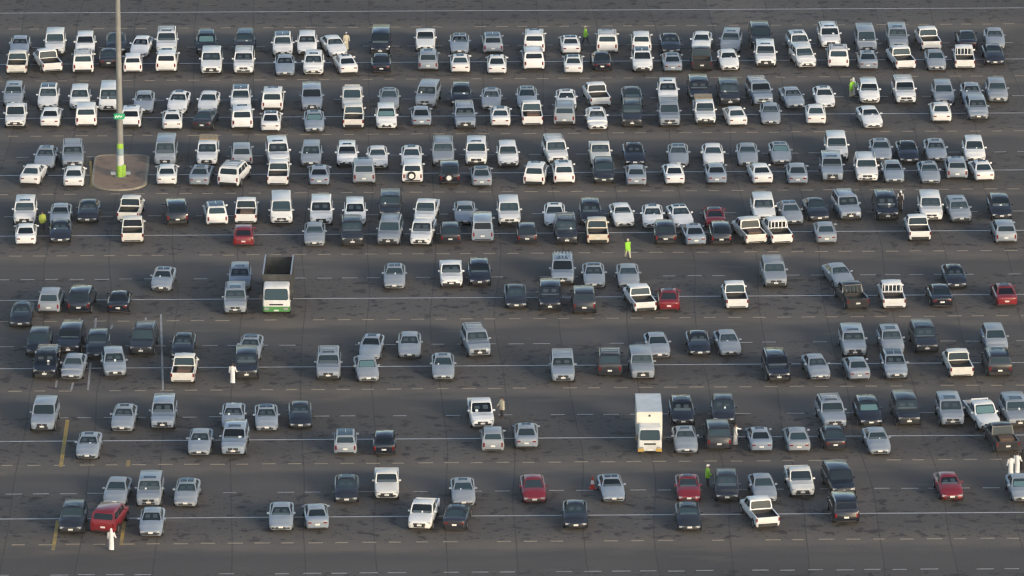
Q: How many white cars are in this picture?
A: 89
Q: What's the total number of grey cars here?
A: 121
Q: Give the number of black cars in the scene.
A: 72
